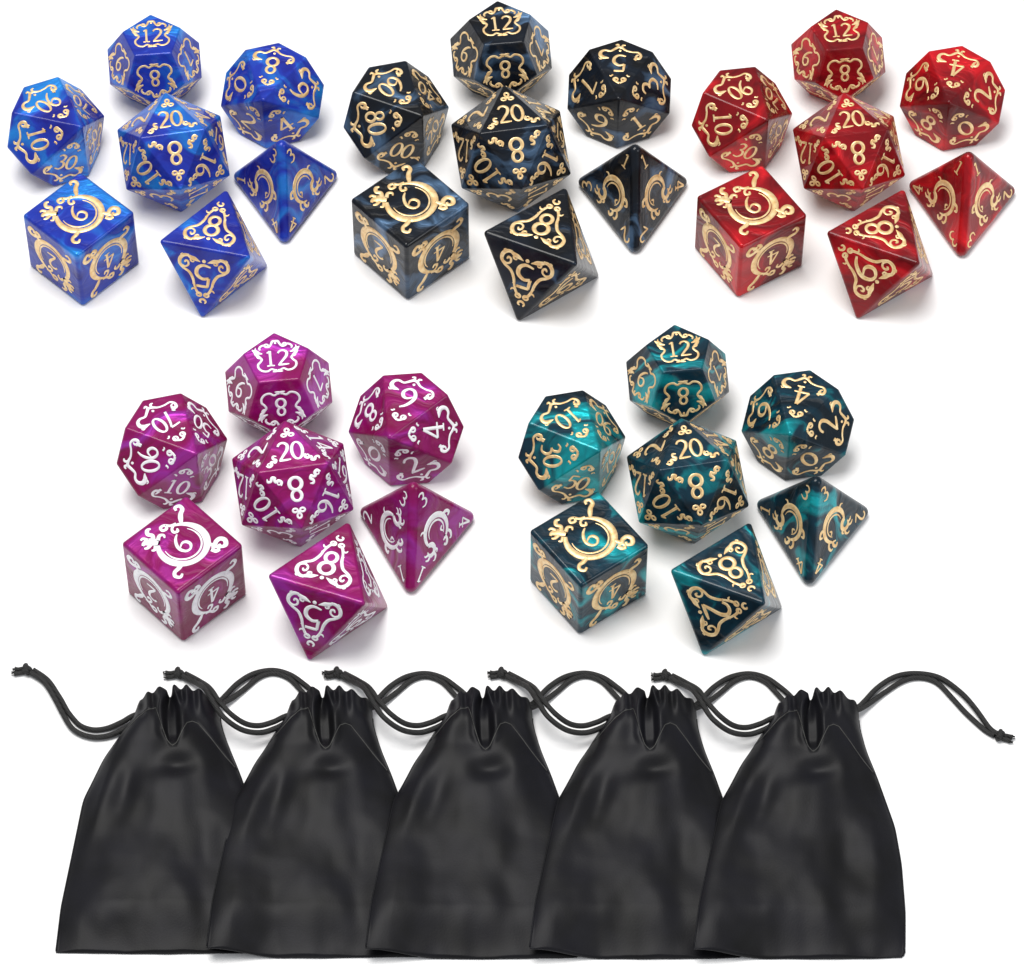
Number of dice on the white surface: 35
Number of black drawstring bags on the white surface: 5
